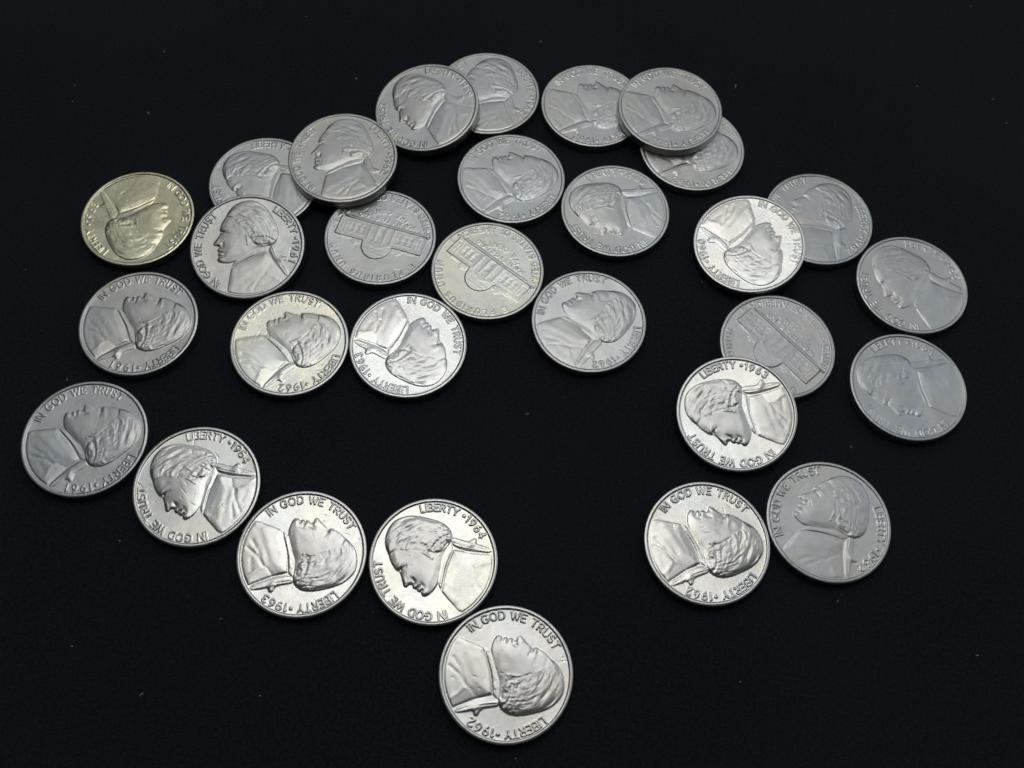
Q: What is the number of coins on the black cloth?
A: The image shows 30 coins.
